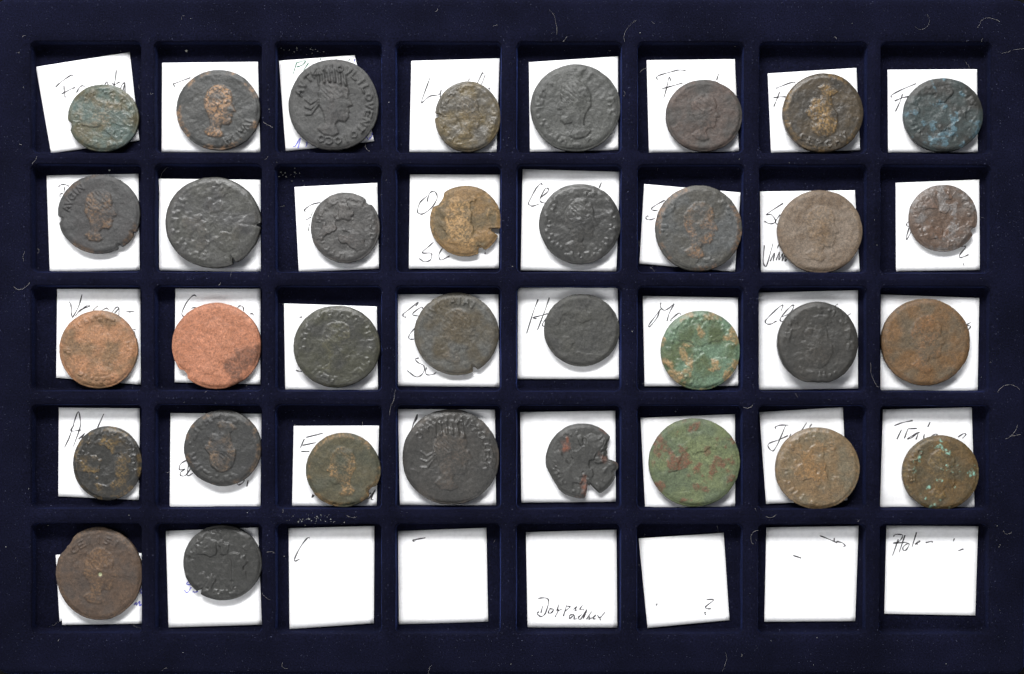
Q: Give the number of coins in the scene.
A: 34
